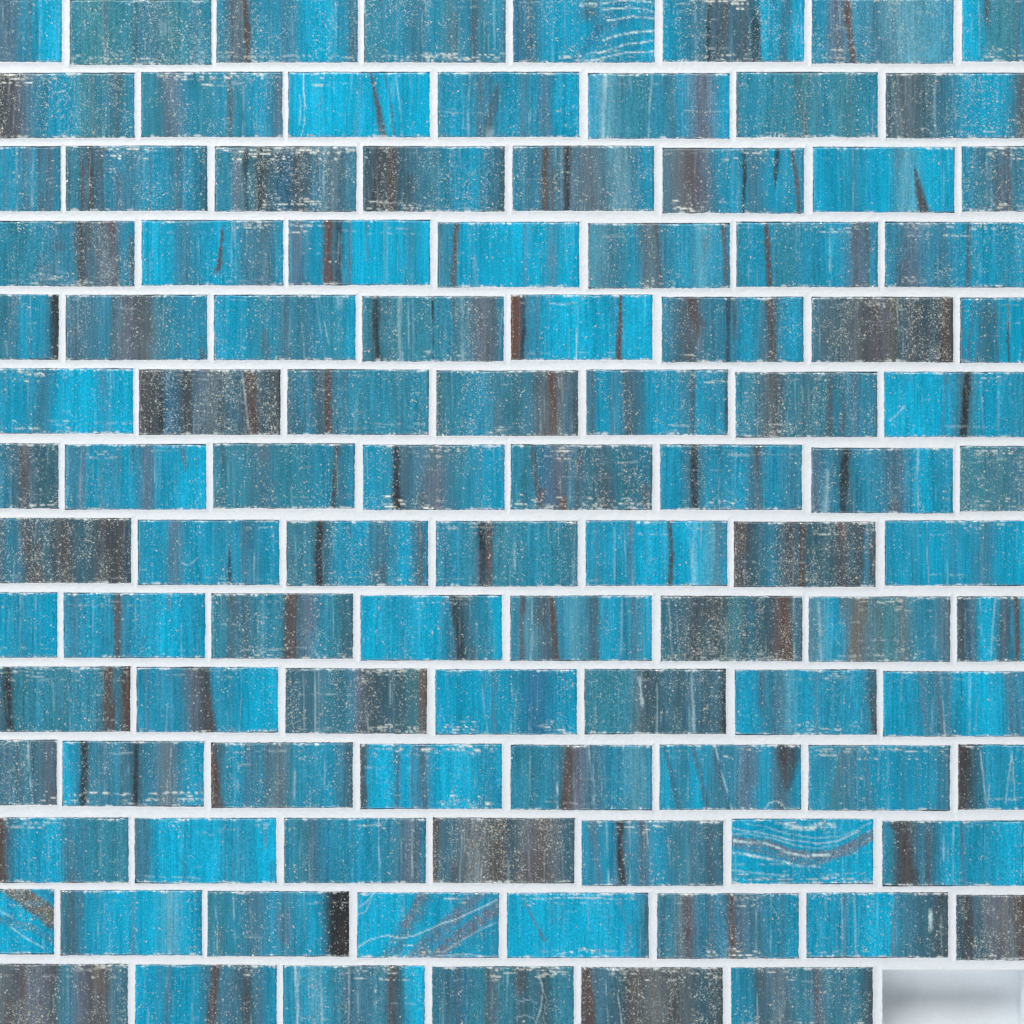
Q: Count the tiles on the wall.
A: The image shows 104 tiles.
